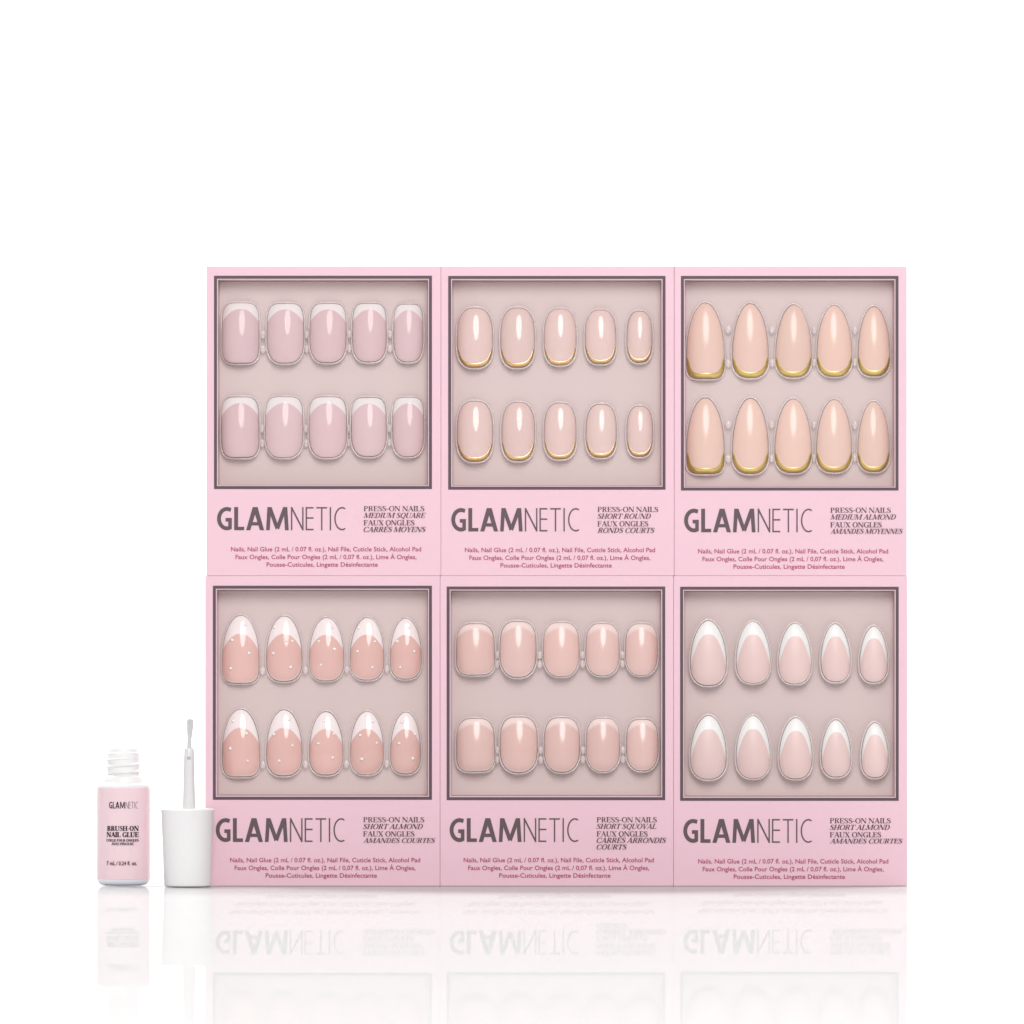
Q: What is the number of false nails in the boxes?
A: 60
